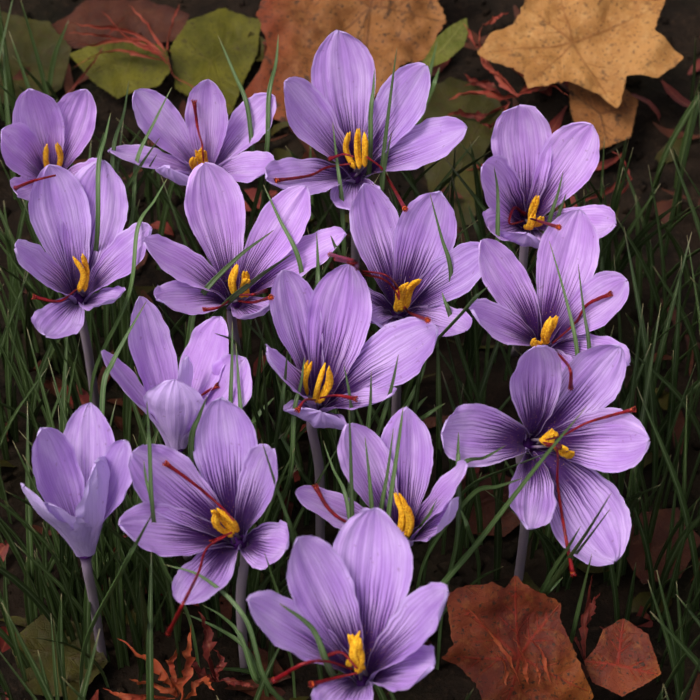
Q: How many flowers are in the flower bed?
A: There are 15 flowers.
